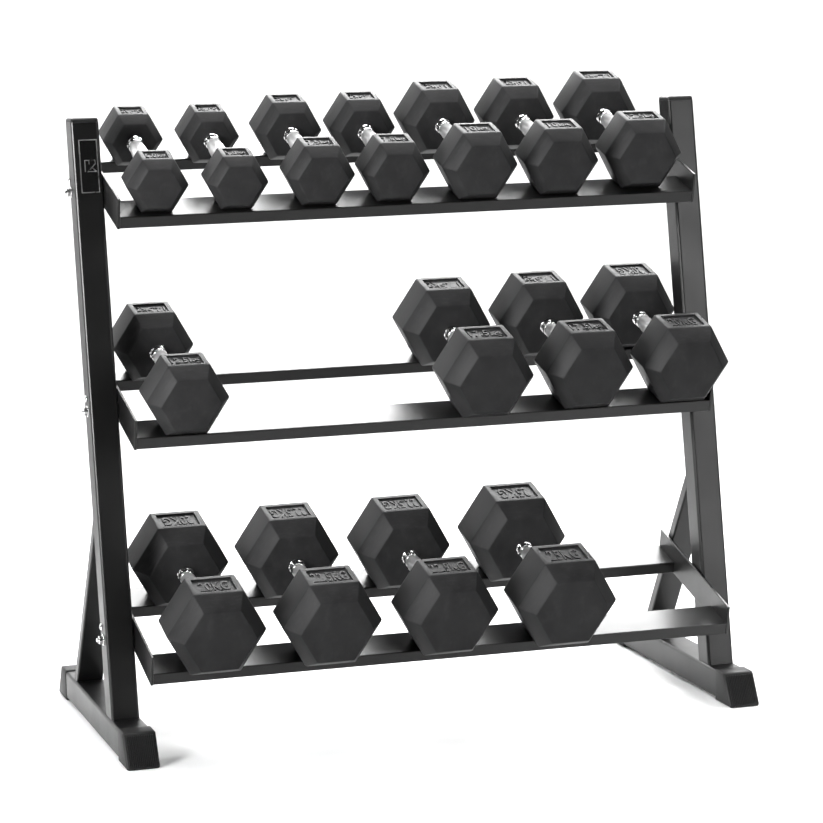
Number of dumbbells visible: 15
